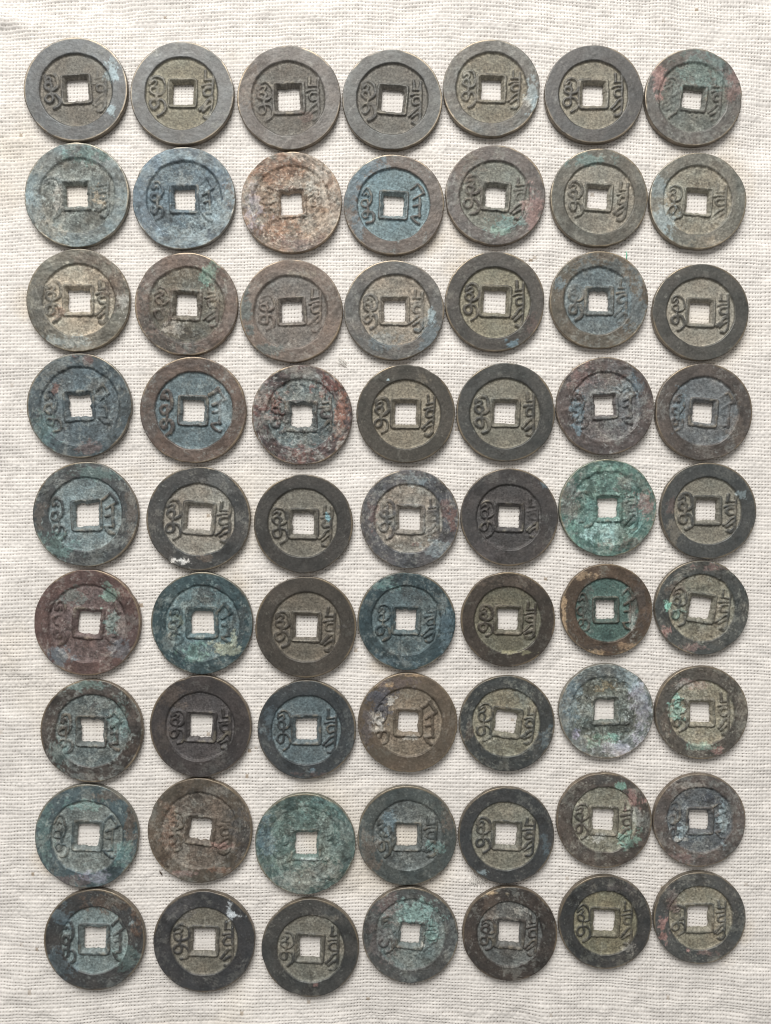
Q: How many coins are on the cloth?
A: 63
